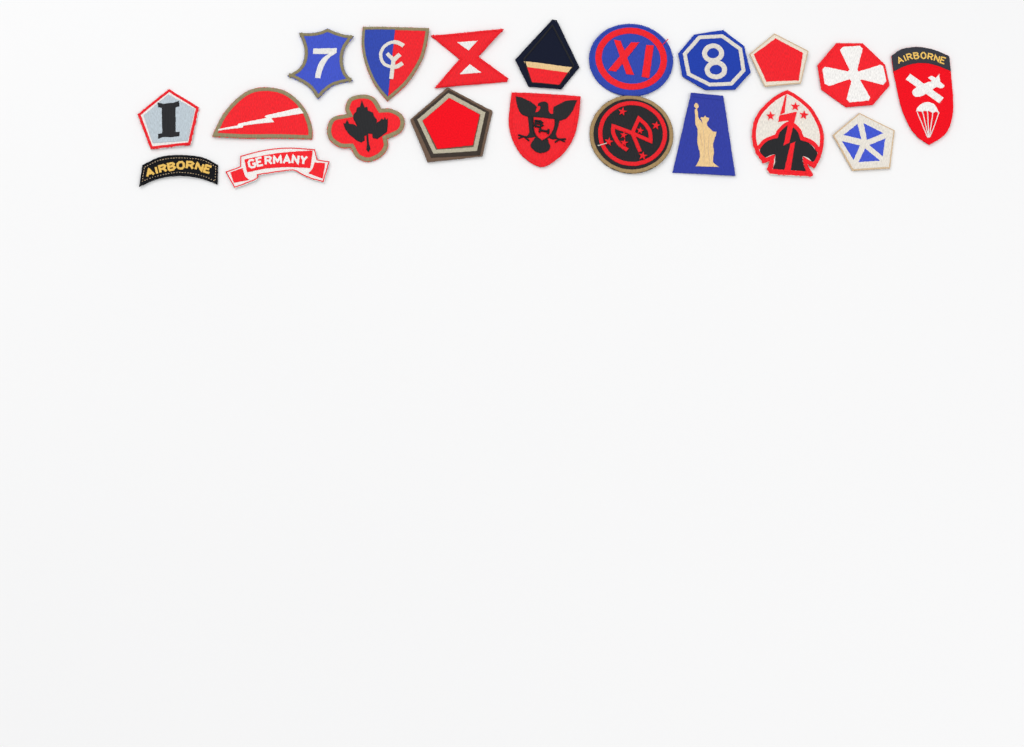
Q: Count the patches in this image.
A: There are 20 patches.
